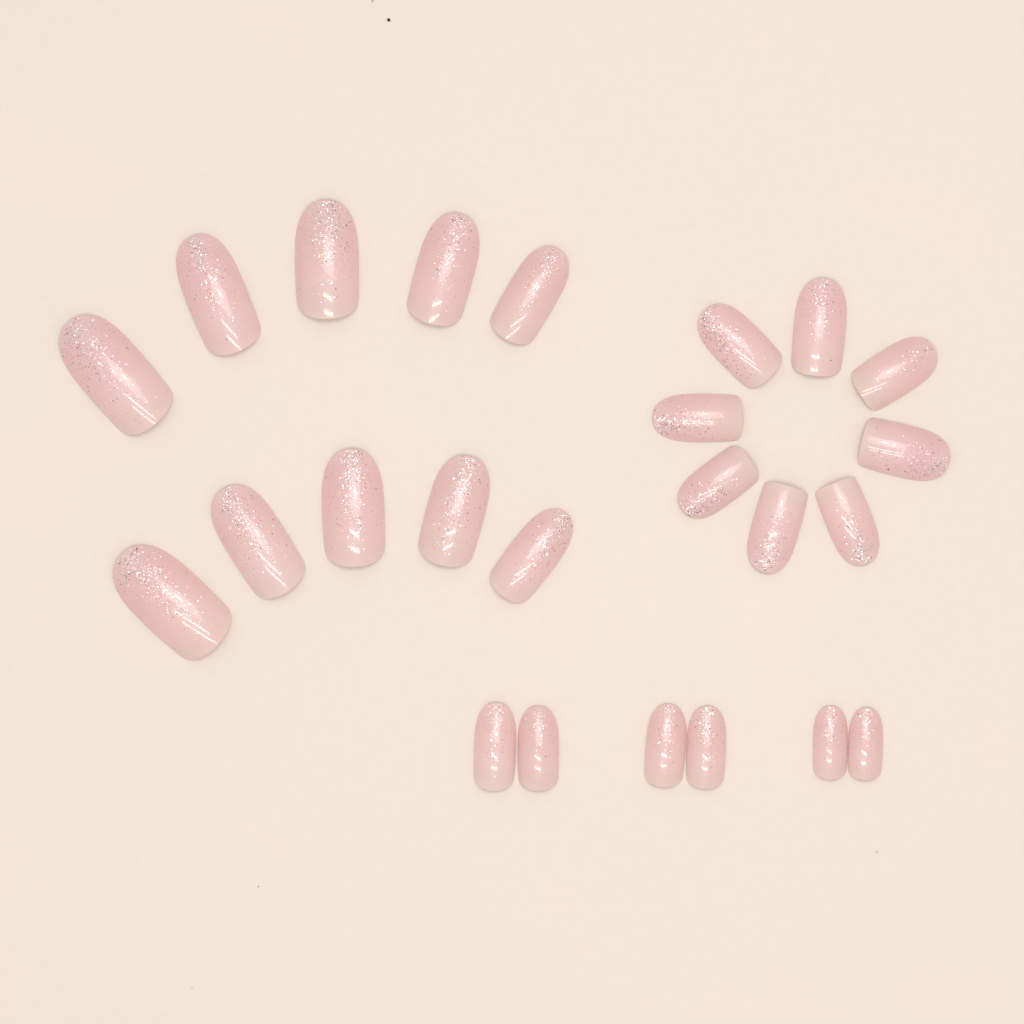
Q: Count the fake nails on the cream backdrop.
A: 24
